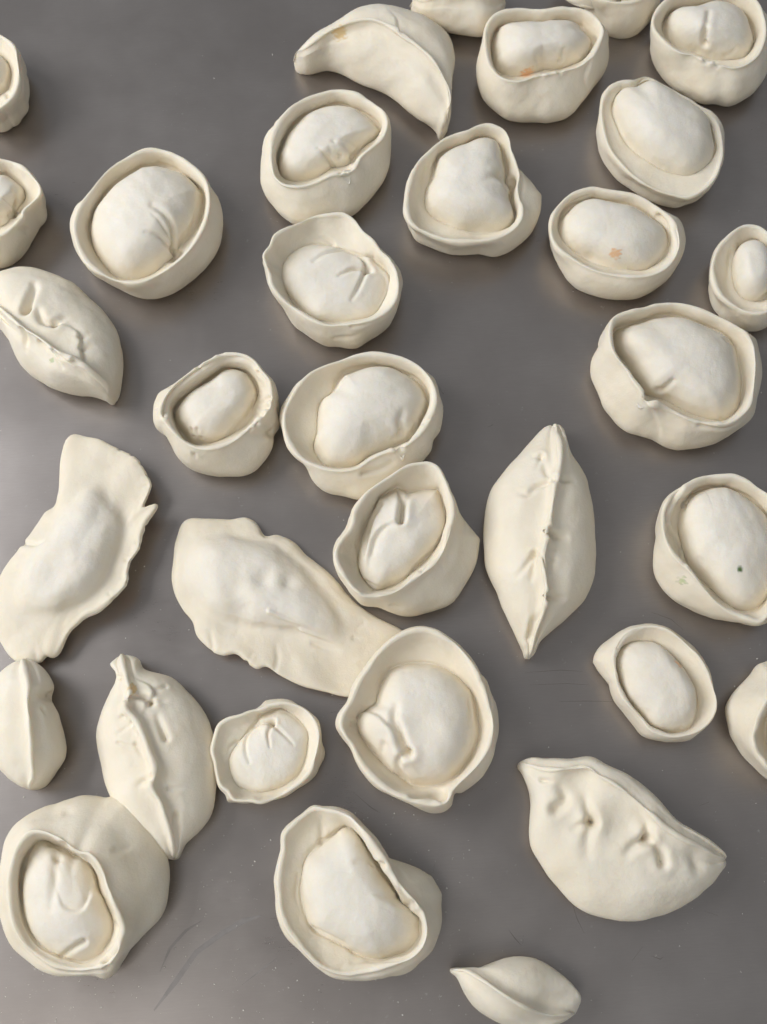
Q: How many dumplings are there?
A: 33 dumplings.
